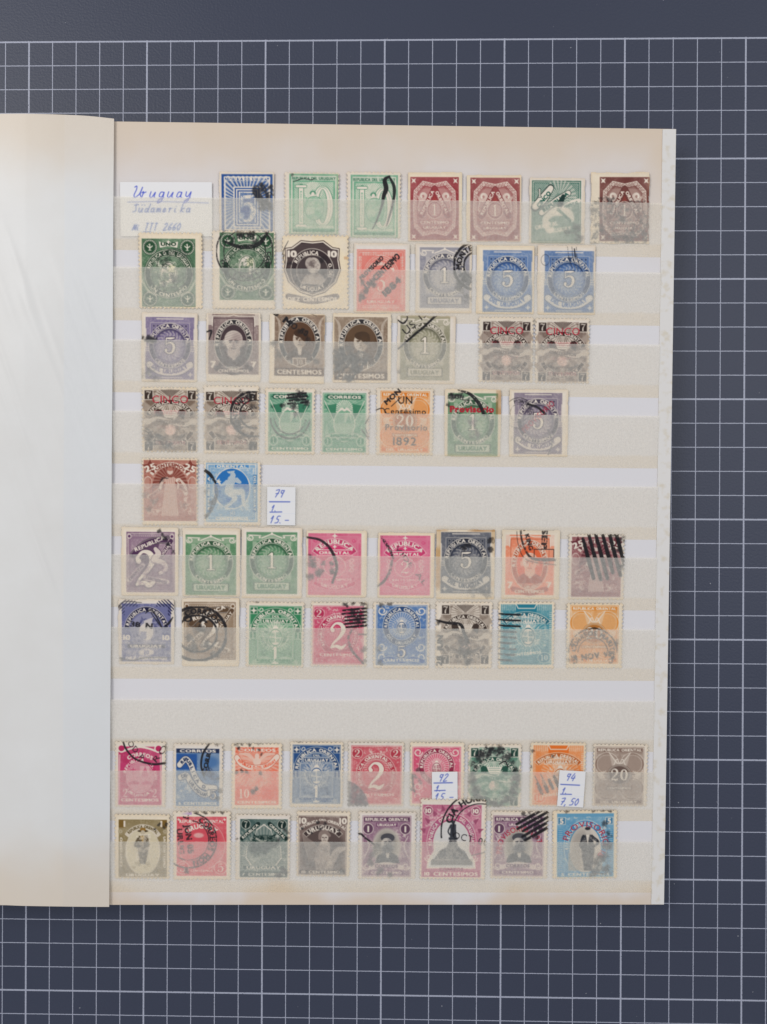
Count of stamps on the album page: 63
